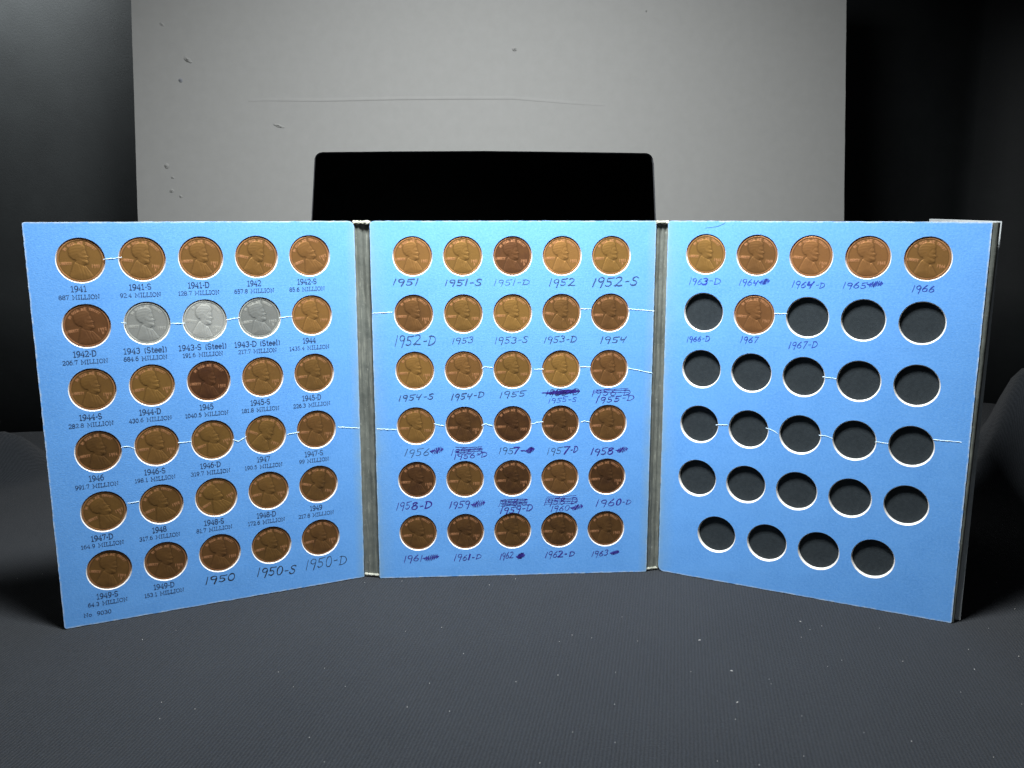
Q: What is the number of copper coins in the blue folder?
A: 63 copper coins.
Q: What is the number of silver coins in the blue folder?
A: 3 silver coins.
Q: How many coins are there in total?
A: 66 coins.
